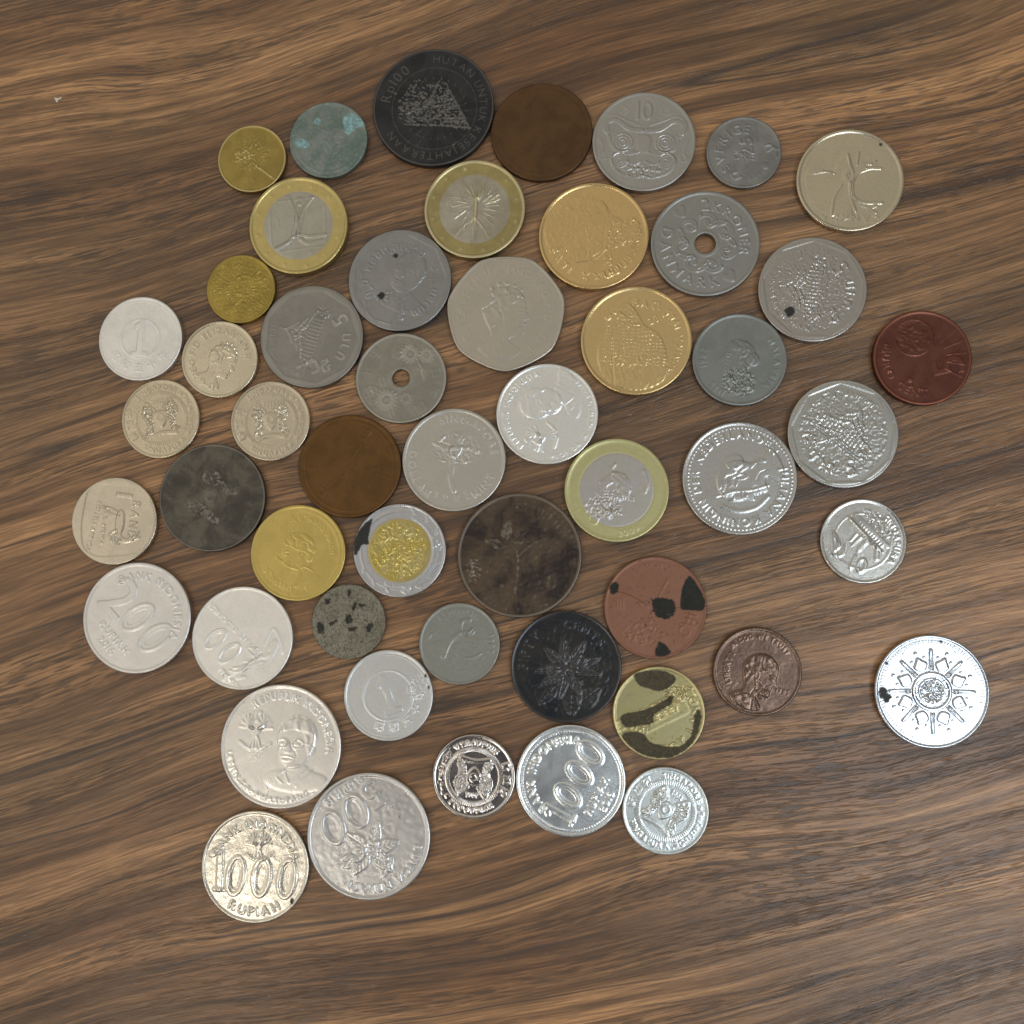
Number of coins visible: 52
